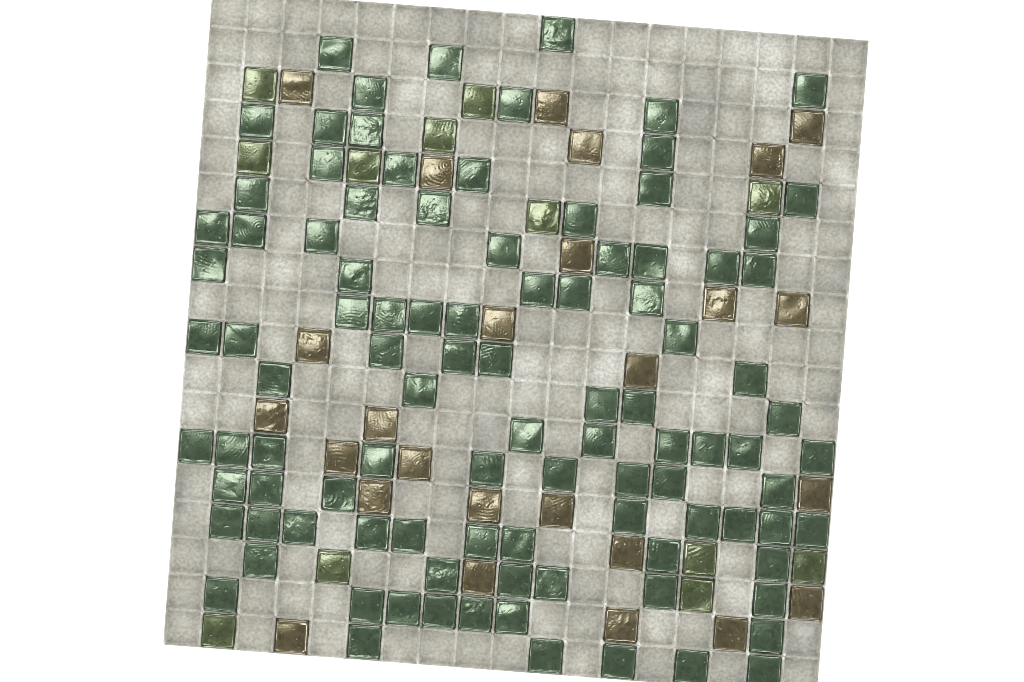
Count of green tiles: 12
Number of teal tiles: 100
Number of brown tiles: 26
